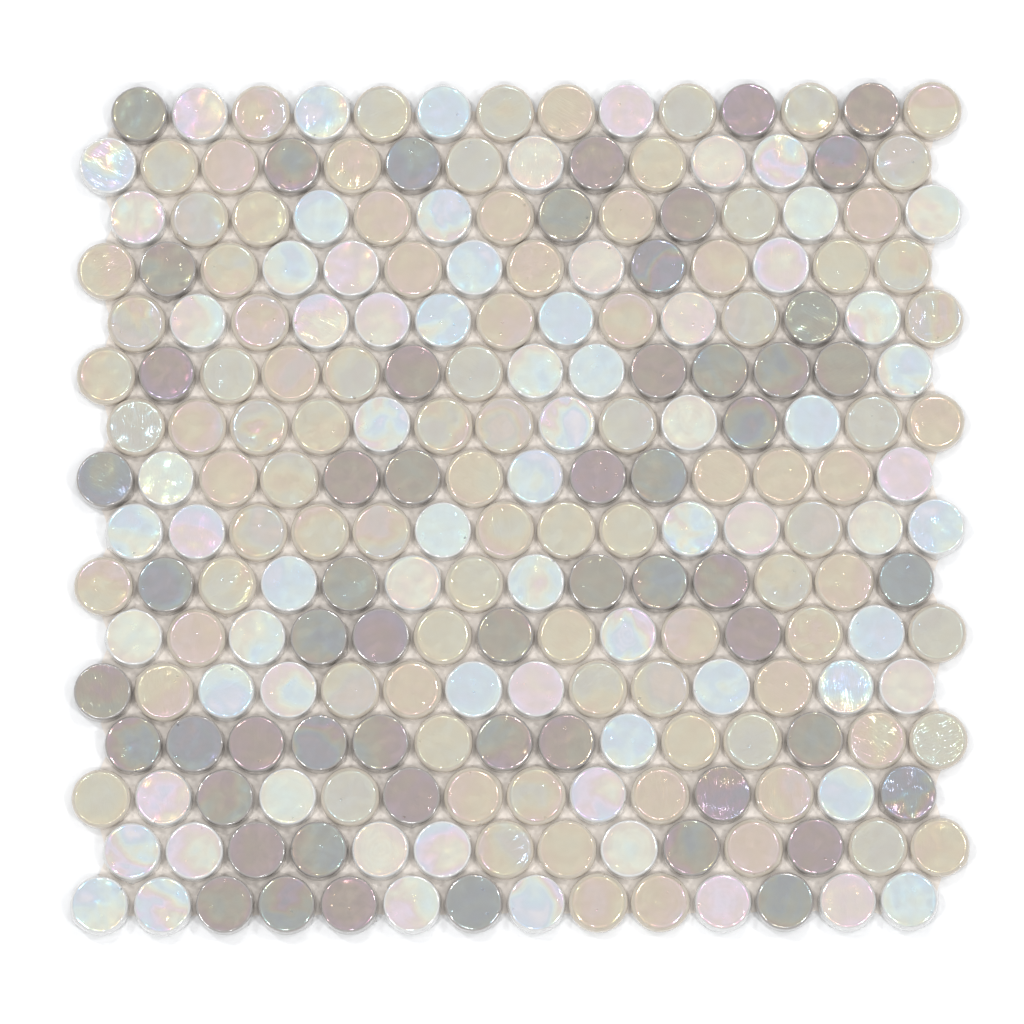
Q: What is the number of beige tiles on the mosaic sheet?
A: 95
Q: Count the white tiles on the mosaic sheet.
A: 73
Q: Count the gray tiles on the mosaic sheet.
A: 56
